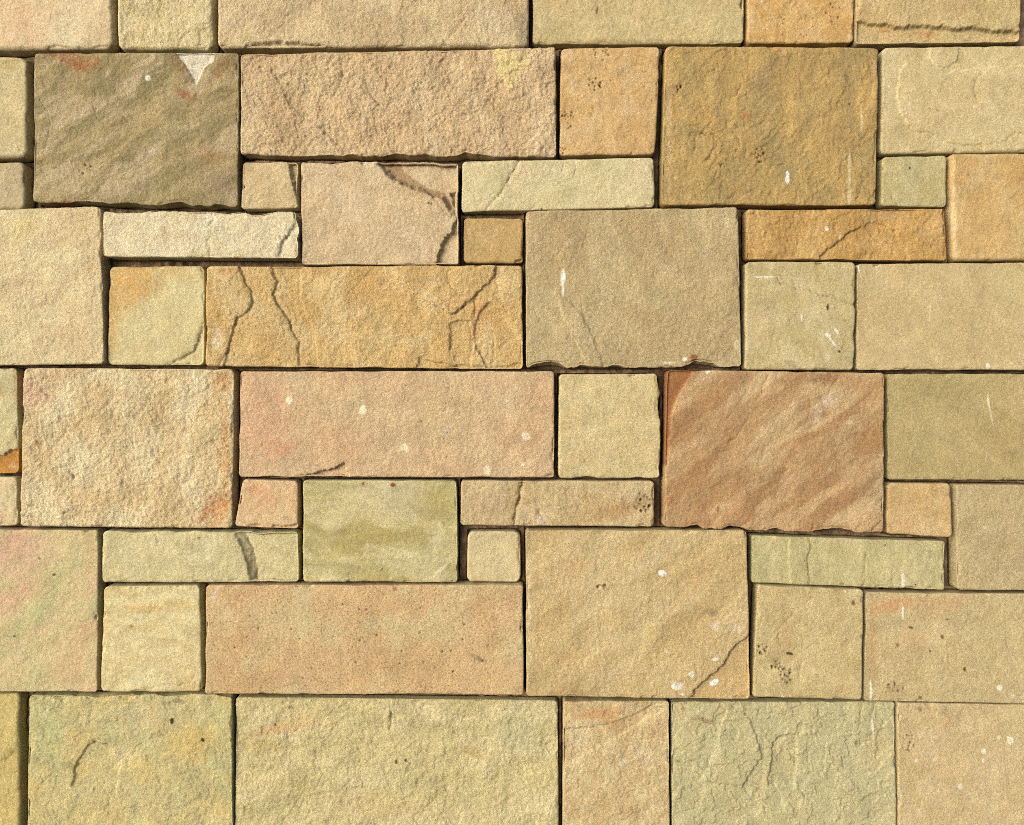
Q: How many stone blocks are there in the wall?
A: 54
